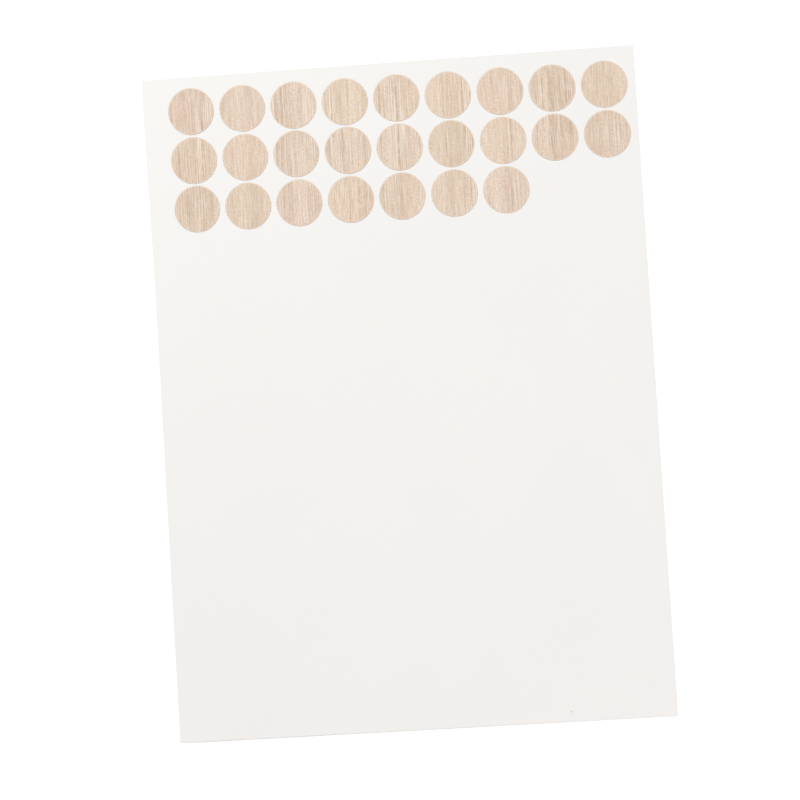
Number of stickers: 25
